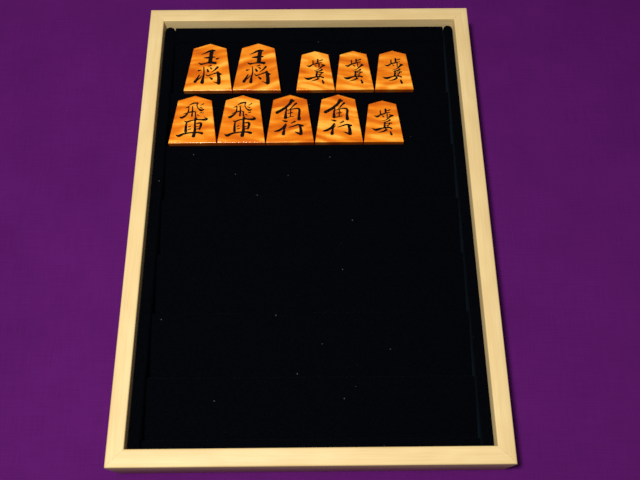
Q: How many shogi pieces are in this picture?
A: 10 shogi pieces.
